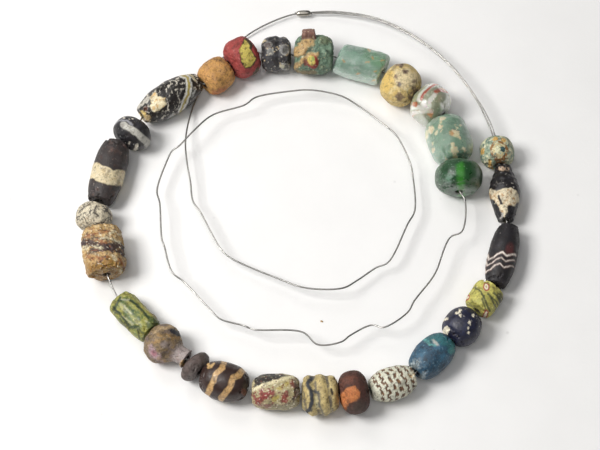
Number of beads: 28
